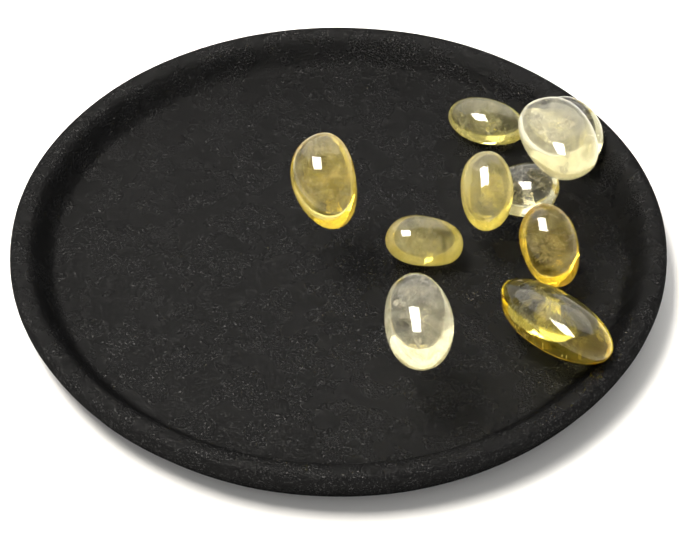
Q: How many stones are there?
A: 10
